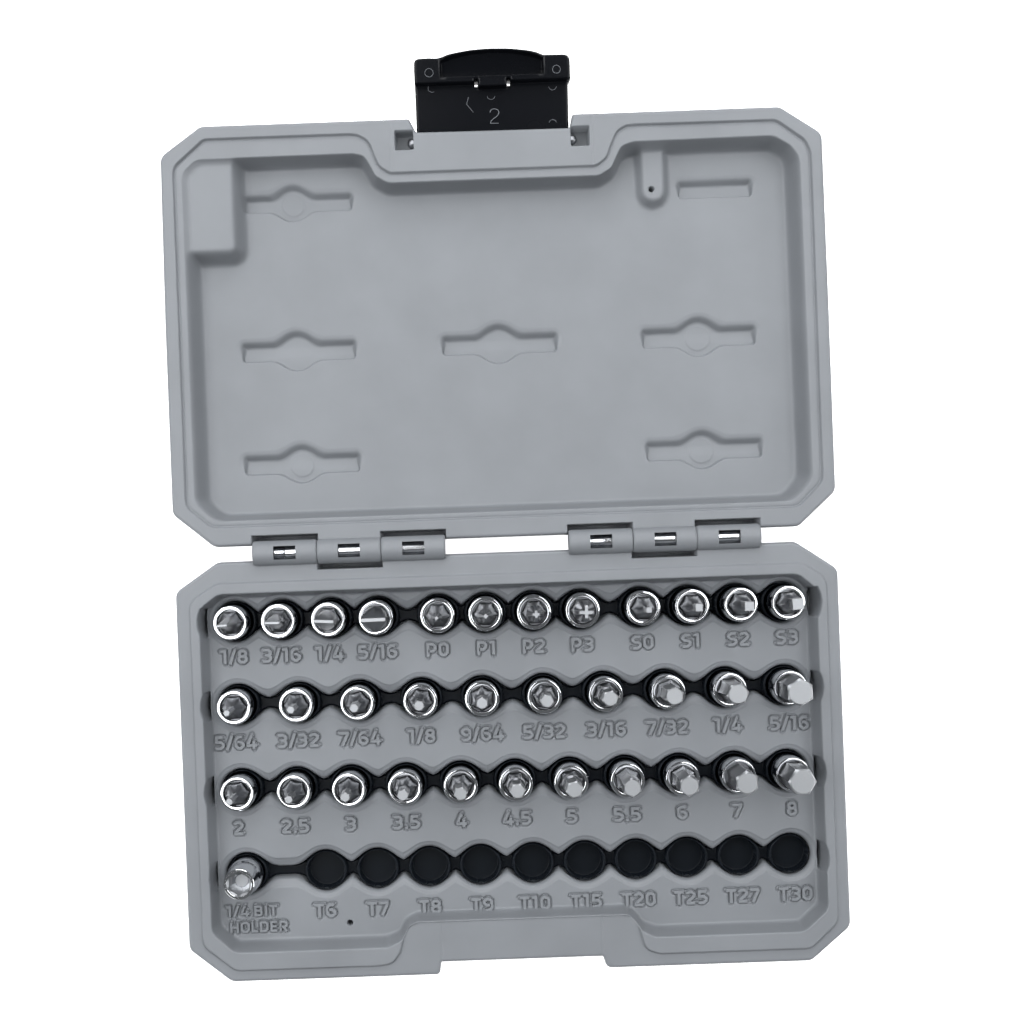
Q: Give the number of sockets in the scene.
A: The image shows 34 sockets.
